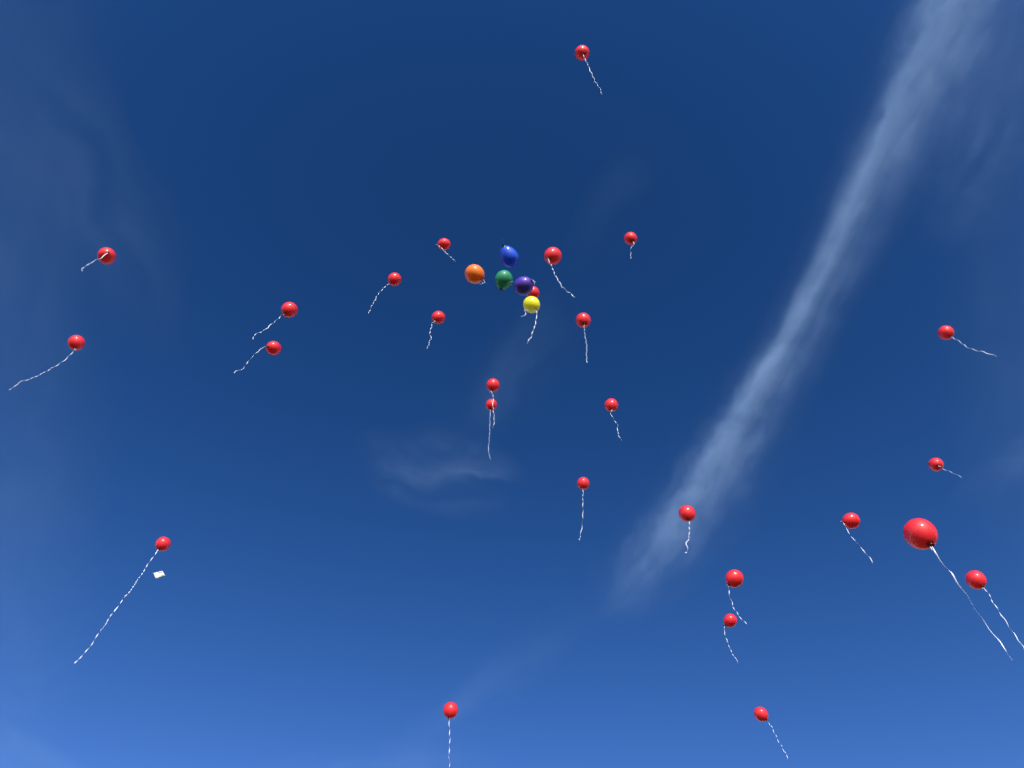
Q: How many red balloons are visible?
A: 27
